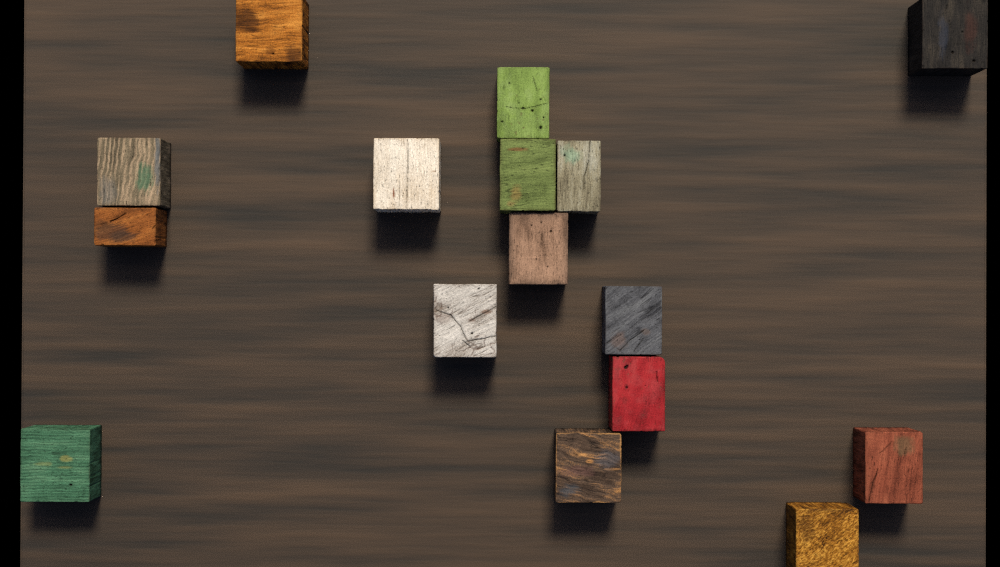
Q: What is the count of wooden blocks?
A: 16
